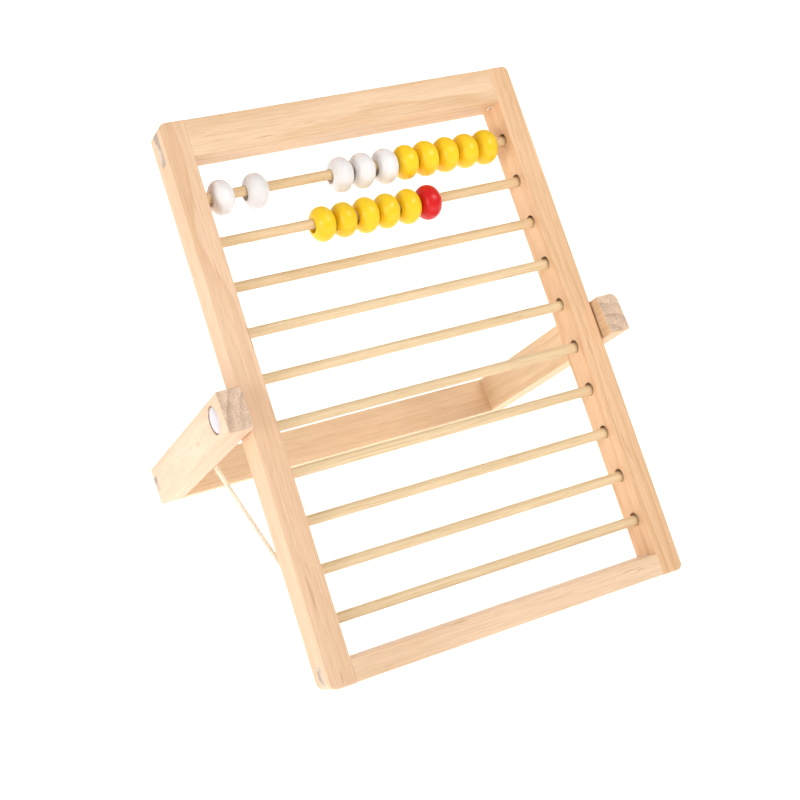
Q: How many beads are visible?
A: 16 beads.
